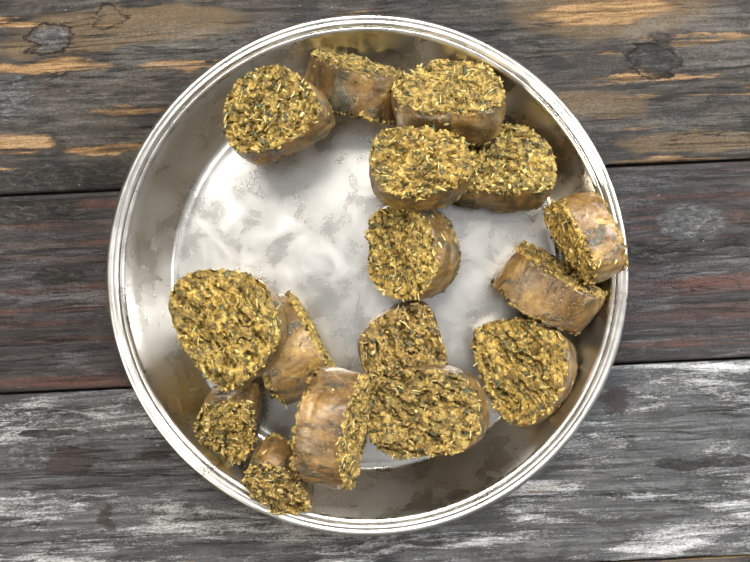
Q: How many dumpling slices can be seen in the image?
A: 16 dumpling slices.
